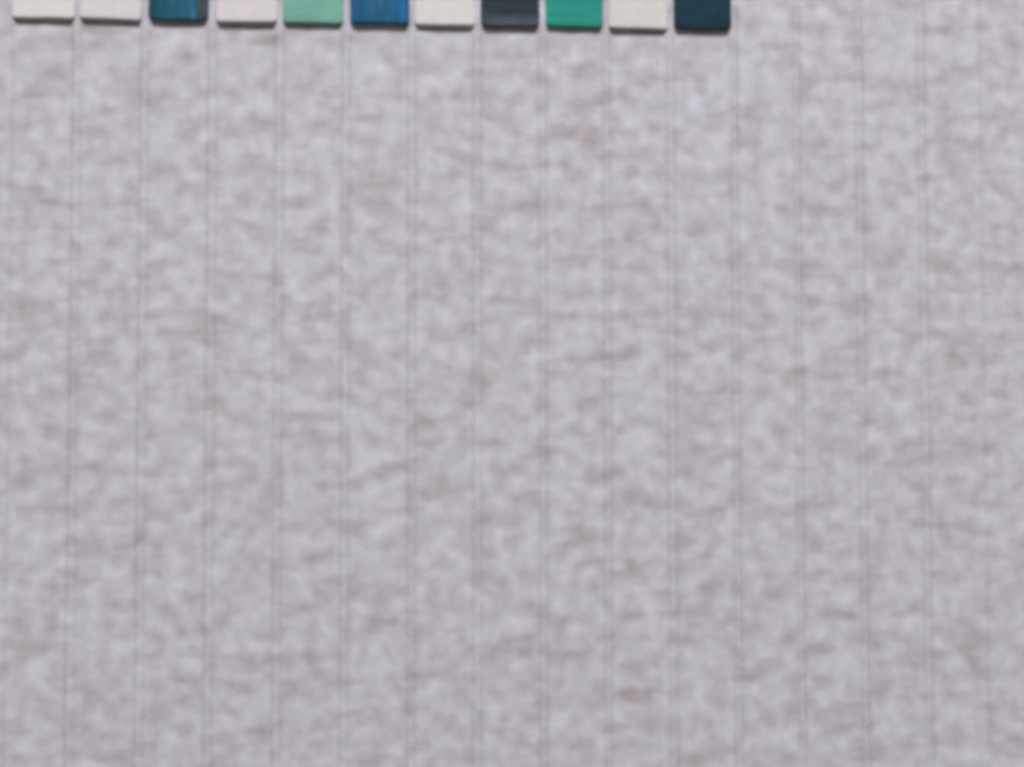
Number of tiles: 11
